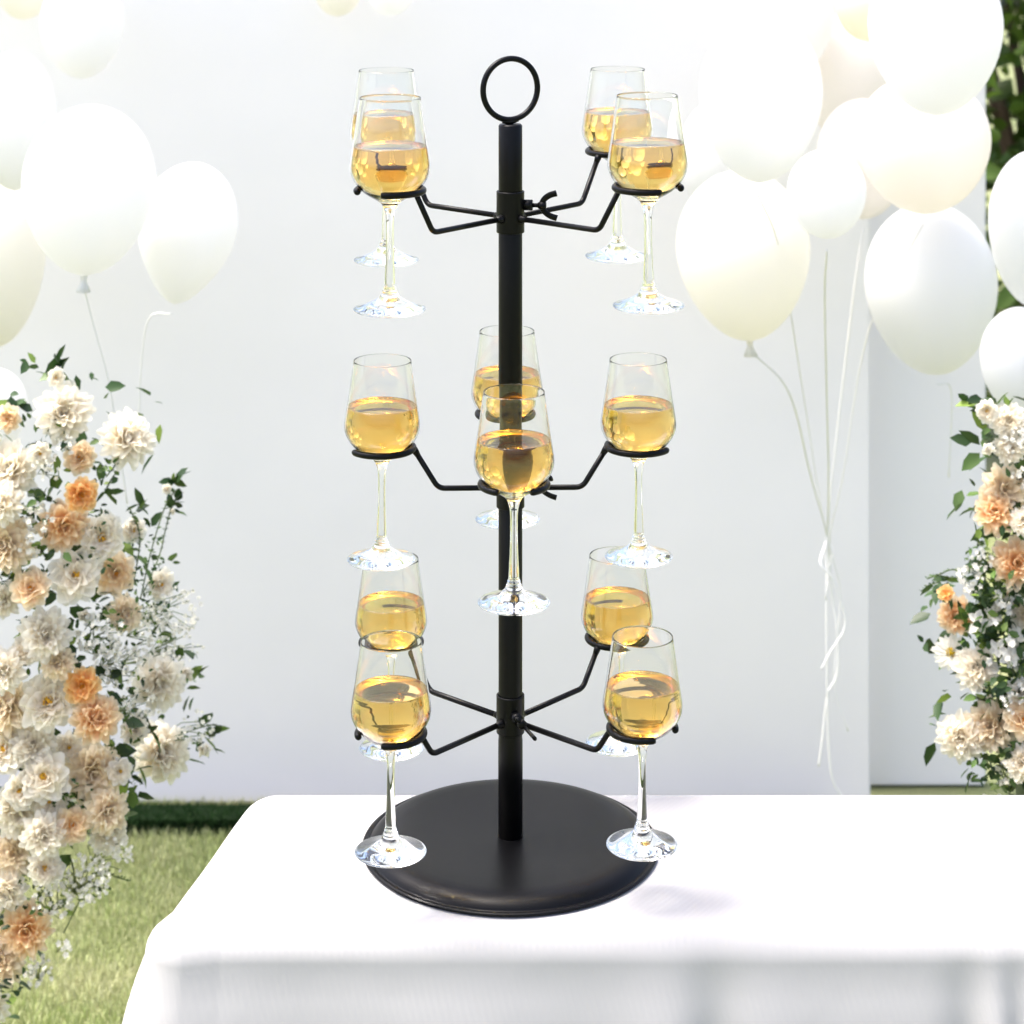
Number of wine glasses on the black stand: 12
